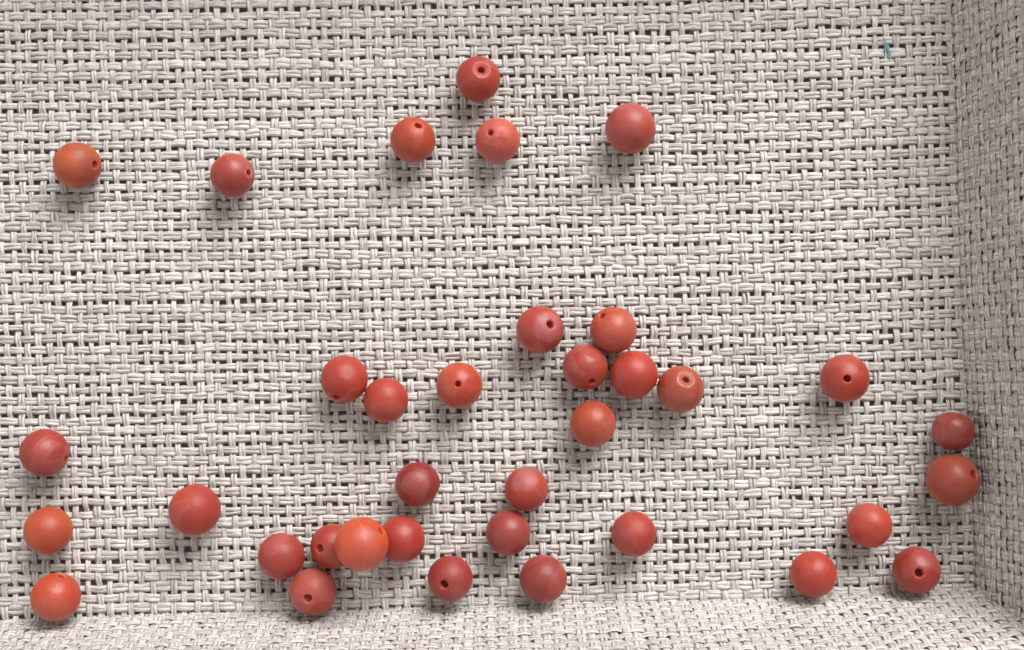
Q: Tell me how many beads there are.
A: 36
